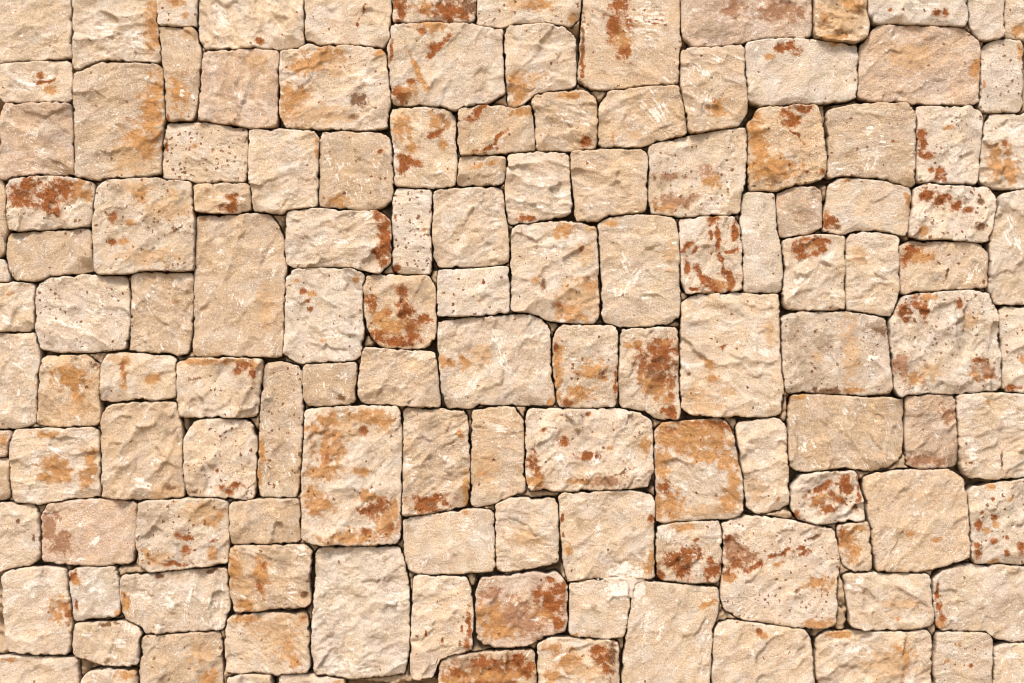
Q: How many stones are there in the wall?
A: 132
